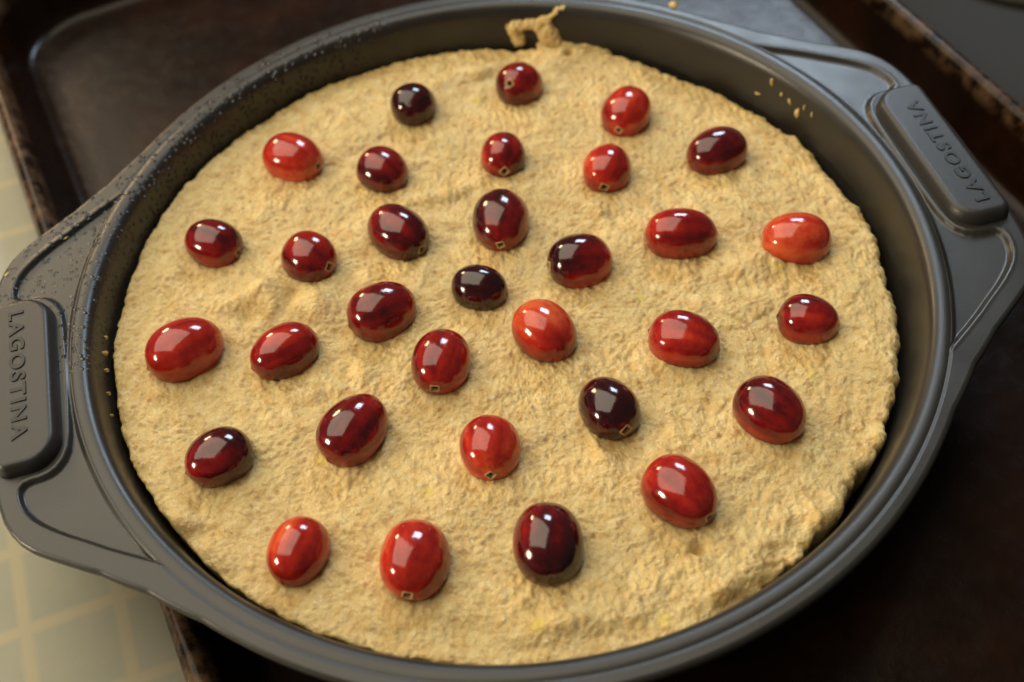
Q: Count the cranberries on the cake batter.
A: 32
